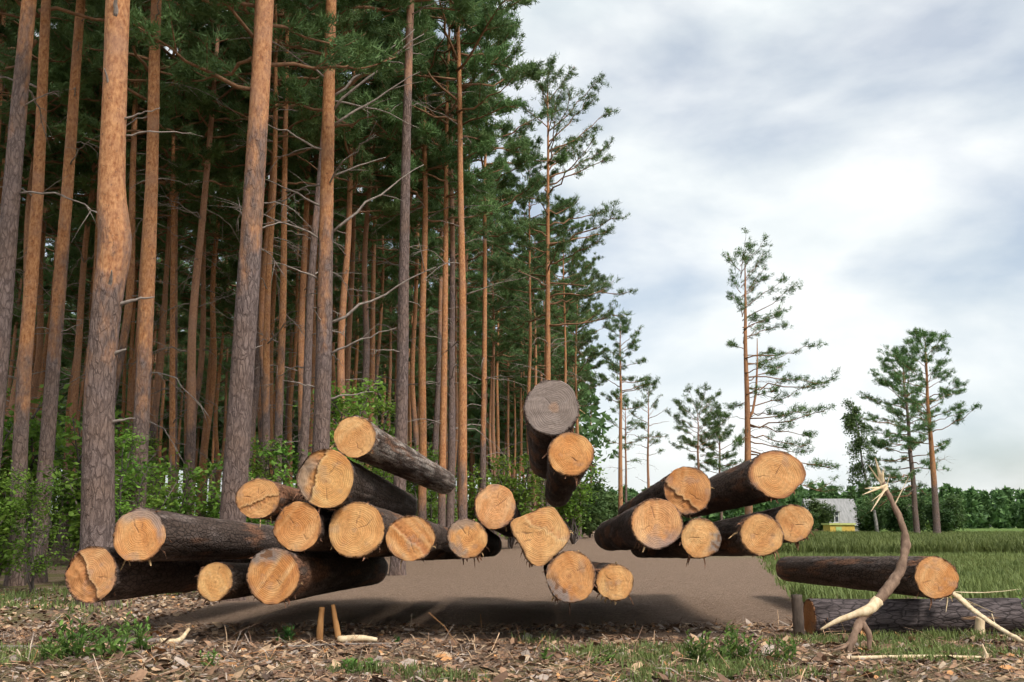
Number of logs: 25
